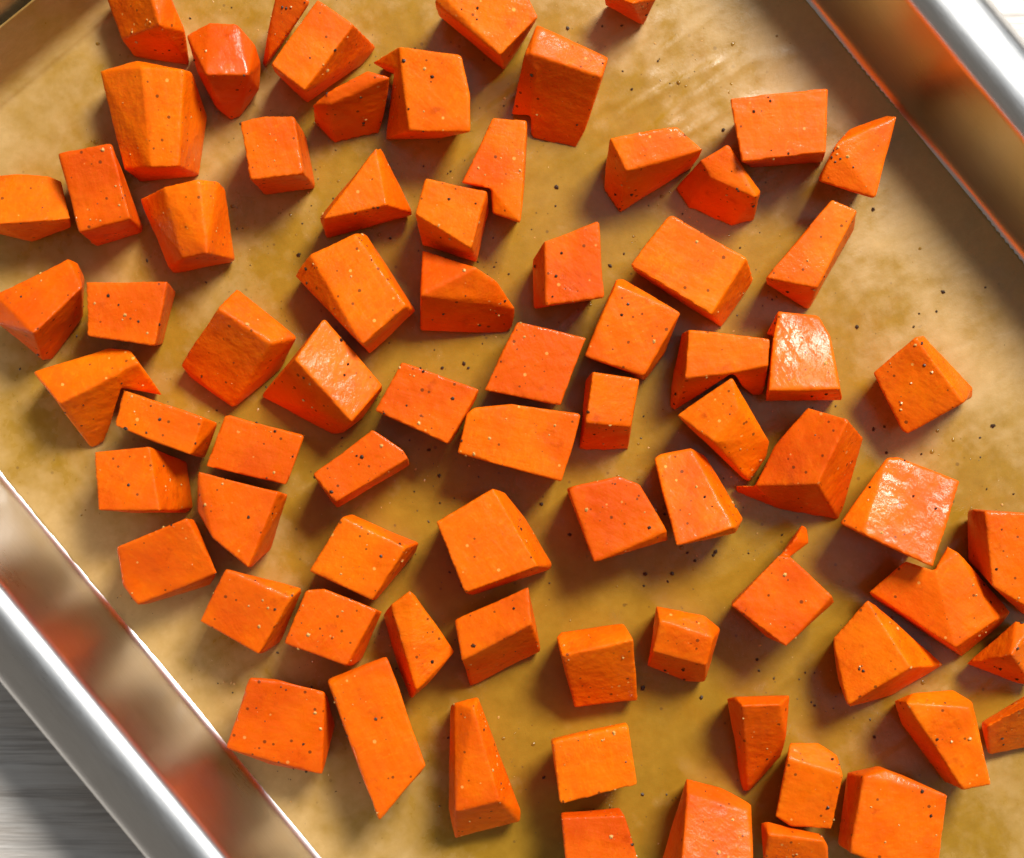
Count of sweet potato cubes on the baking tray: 75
